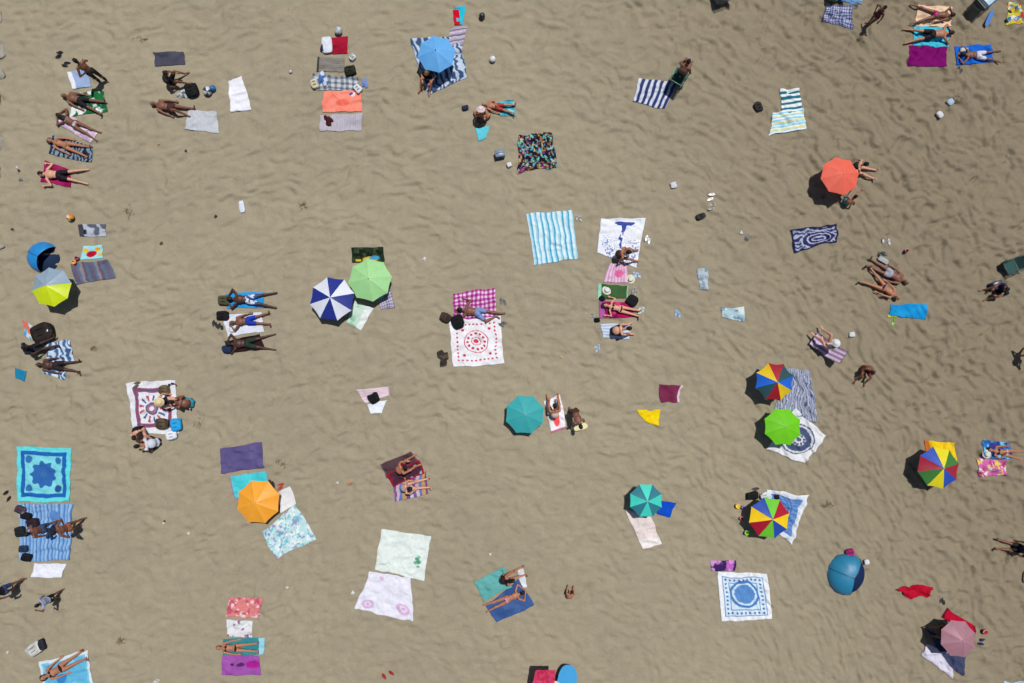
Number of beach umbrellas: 13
